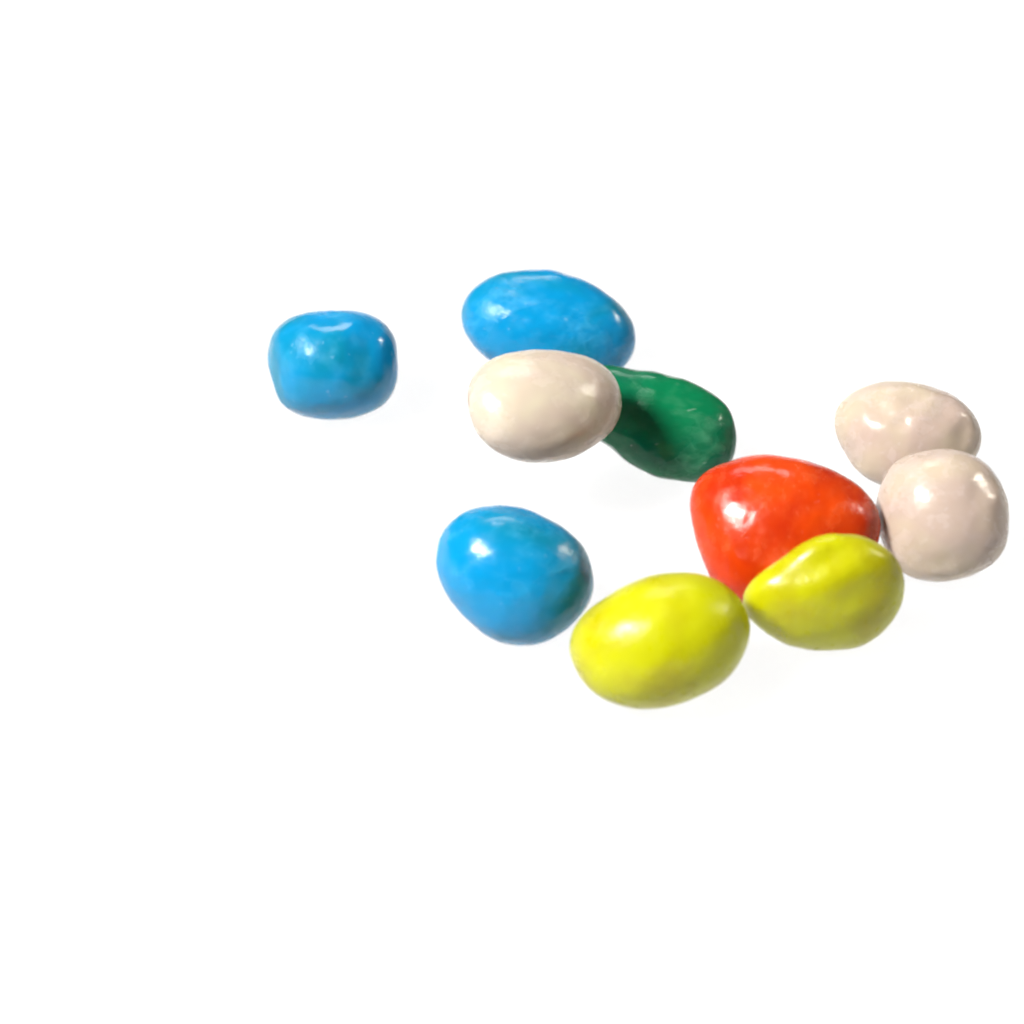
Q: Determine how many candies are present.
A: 10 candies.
